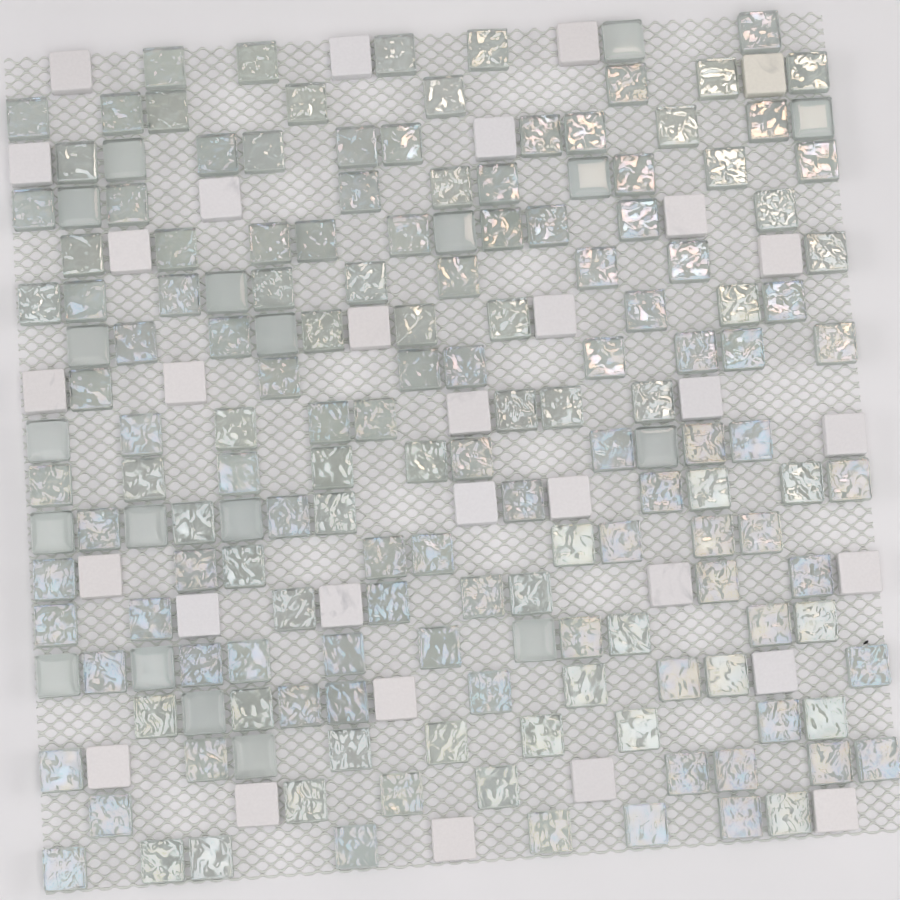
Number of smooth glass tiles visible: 19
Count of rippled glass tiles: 148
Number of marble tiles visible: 31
